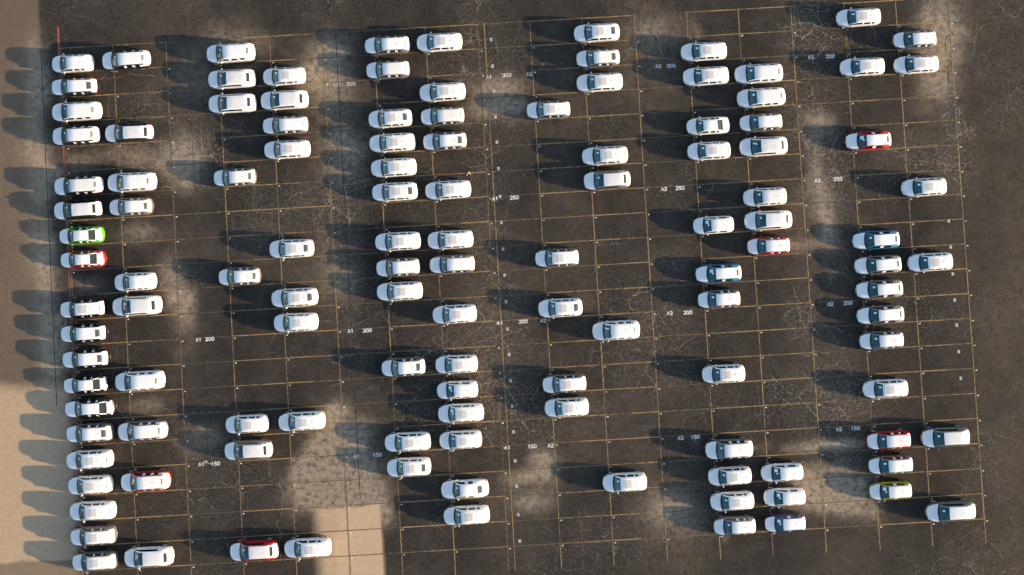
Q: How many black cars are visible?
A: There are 11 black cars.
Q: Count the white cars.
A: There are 69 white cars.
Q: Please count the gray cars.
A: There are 33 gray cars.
